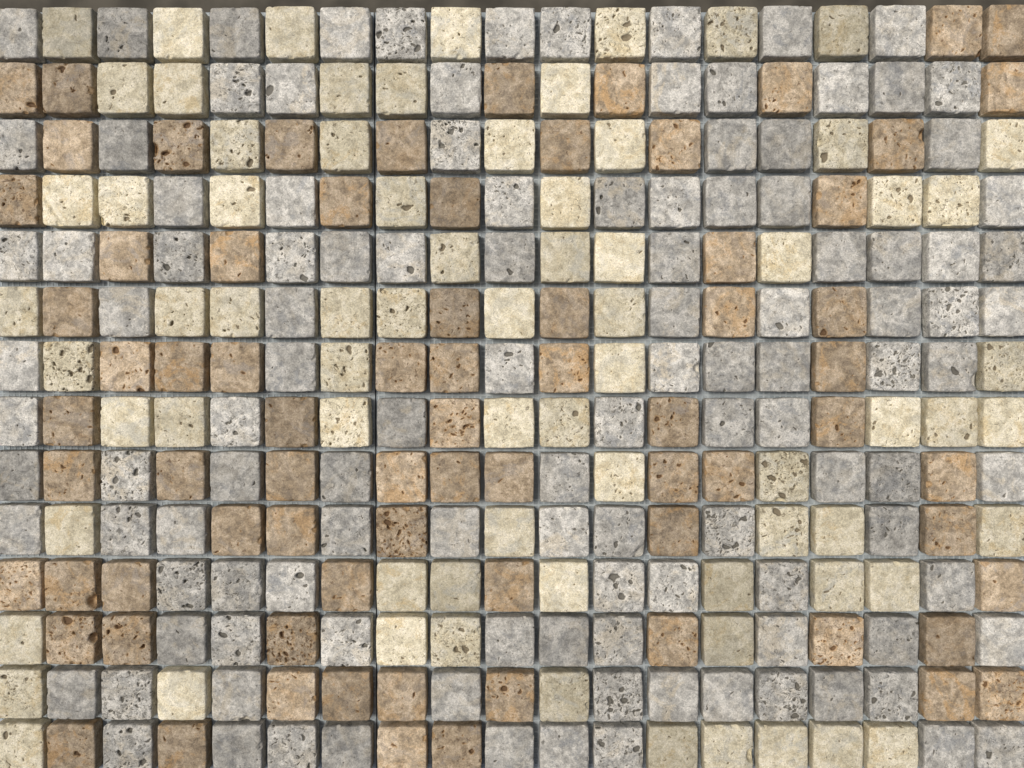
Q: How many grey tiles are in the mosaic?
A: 117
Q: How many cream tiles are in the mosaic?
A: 74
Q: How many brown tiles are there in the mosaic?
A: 75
